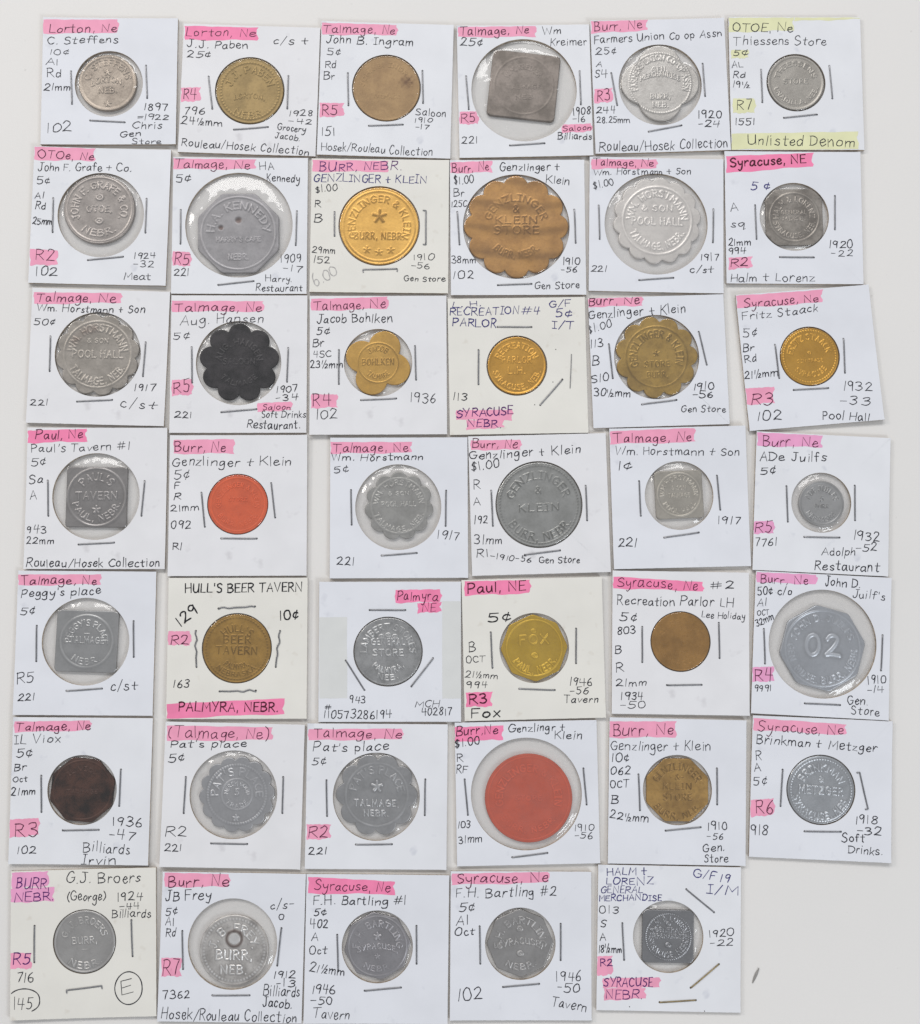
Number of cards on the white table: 41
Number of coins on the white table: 41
